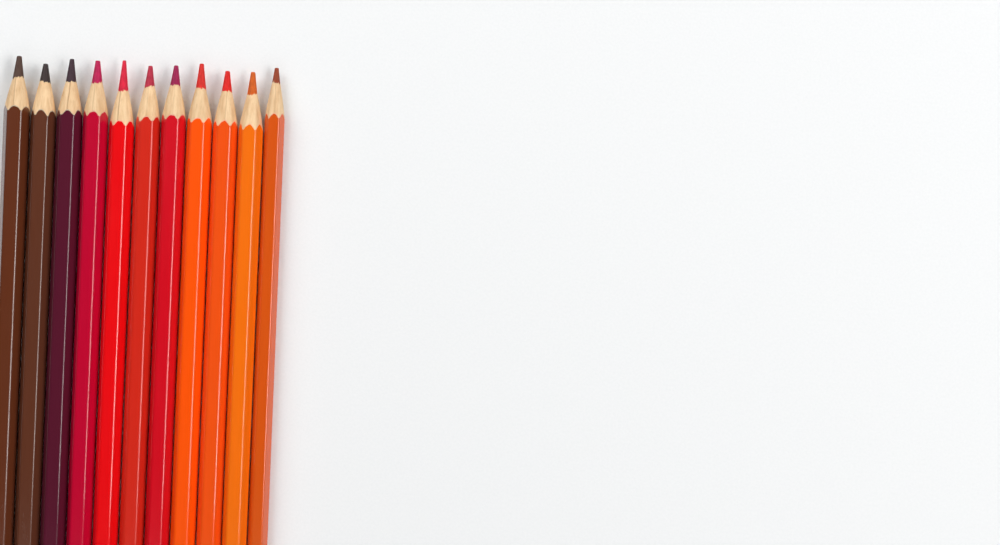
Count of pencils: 11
